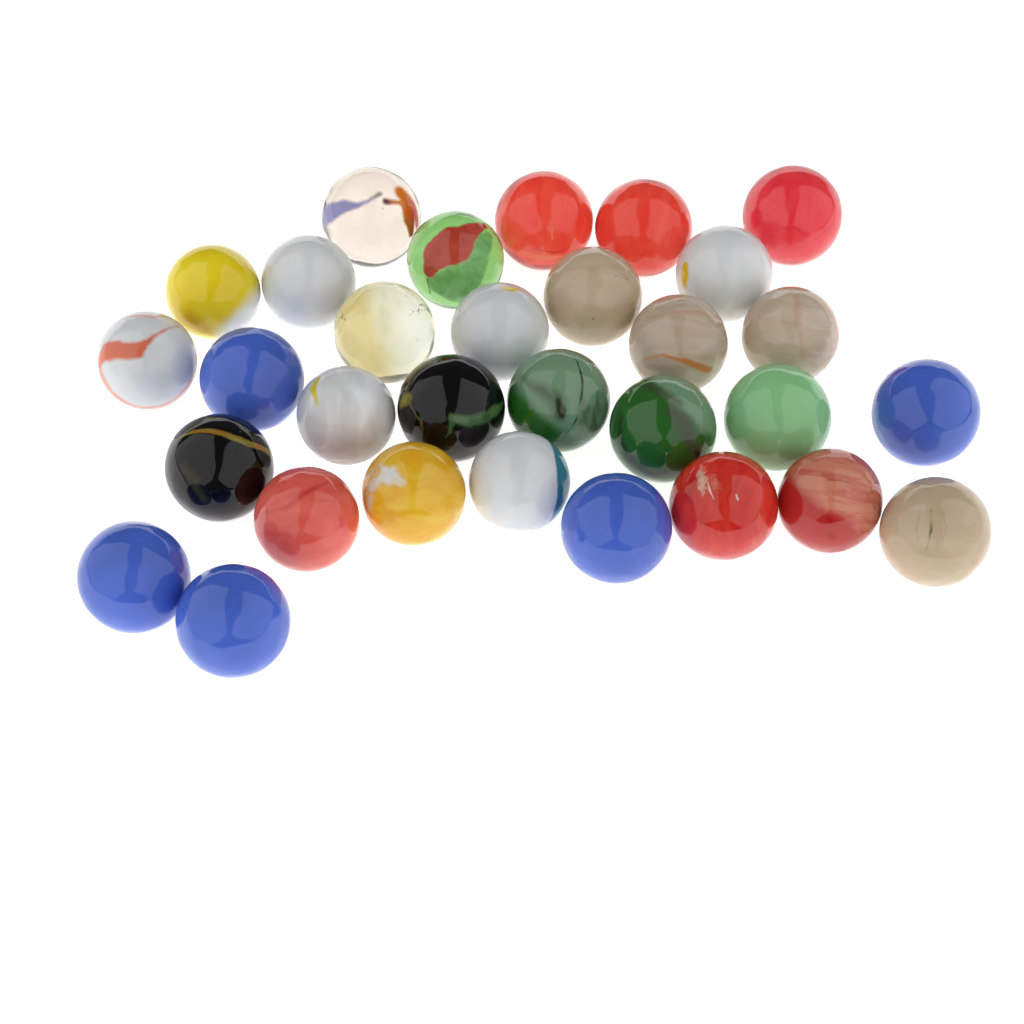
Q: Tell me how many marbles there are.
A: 31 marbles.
